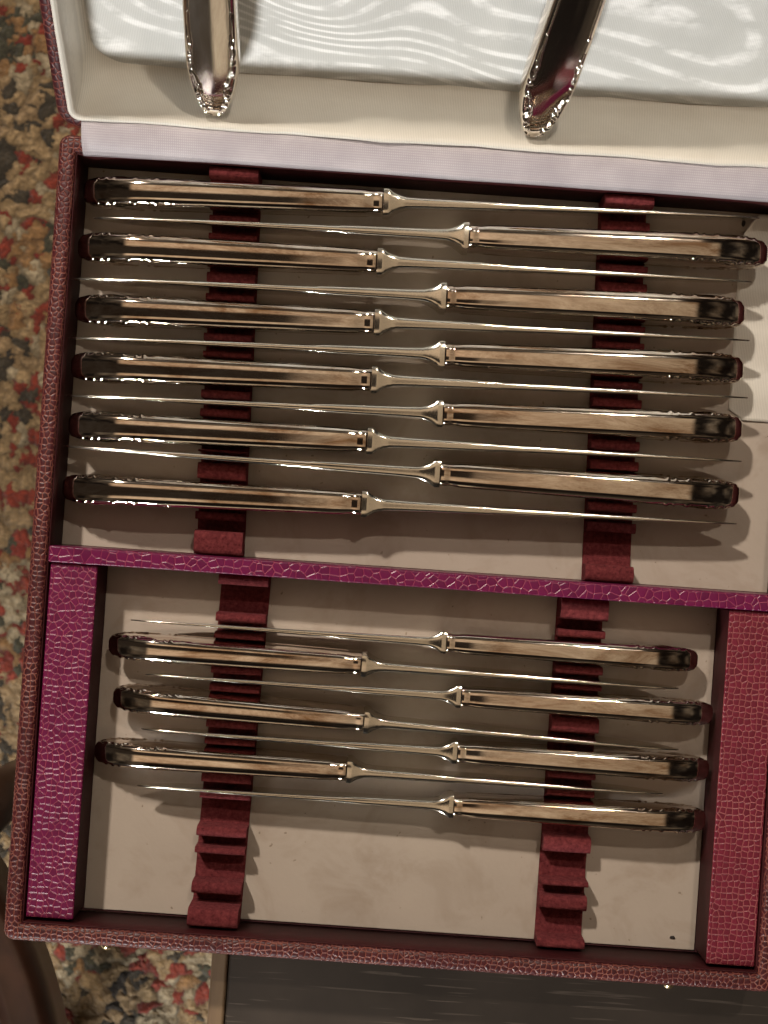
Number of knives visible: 18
